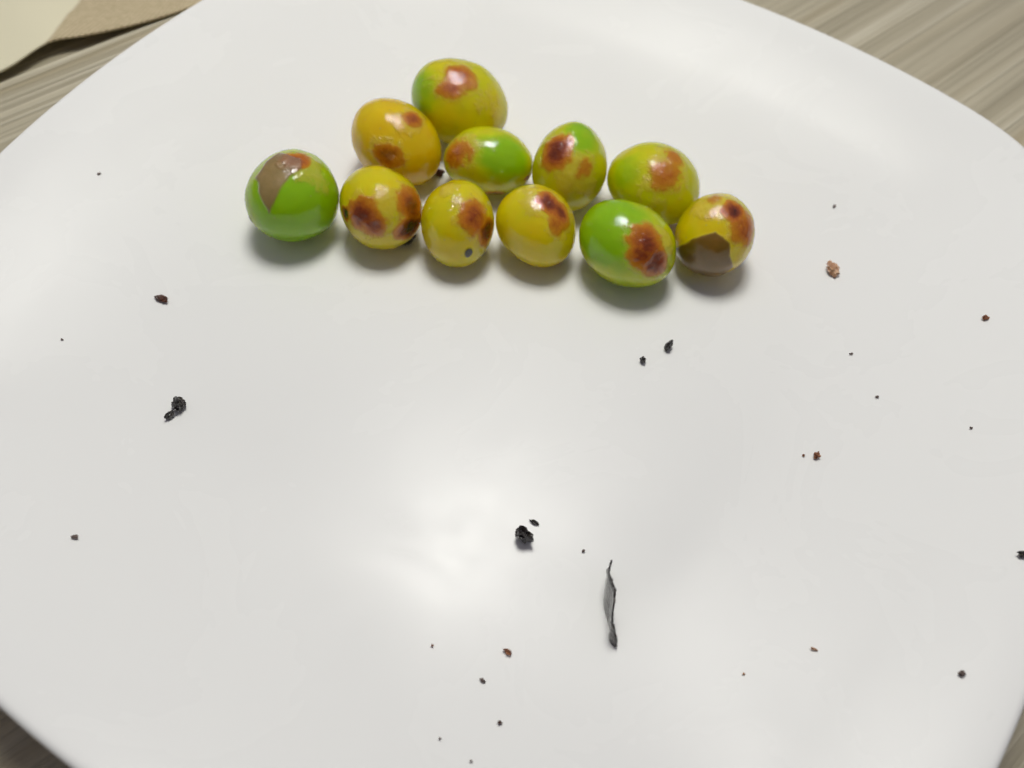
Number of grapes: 11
